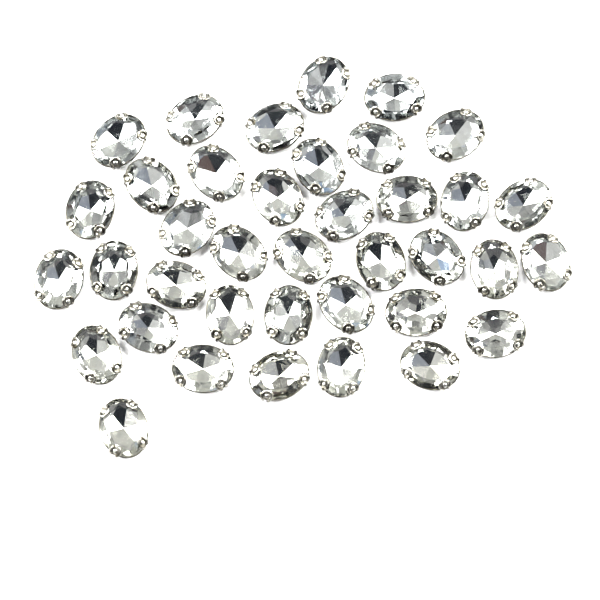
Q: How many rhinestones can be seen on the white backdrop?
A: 38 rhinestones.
